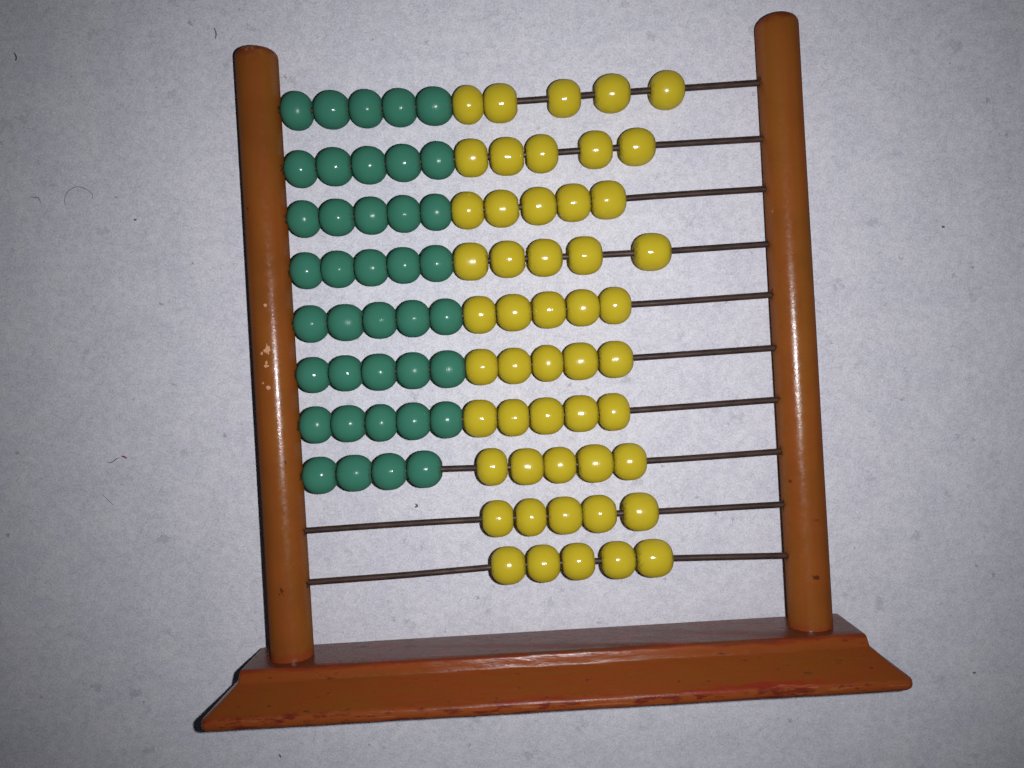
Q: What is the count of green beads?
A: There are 39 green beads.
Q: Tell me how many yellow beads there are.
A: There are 50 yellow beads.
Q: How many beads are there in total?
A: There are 89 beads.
